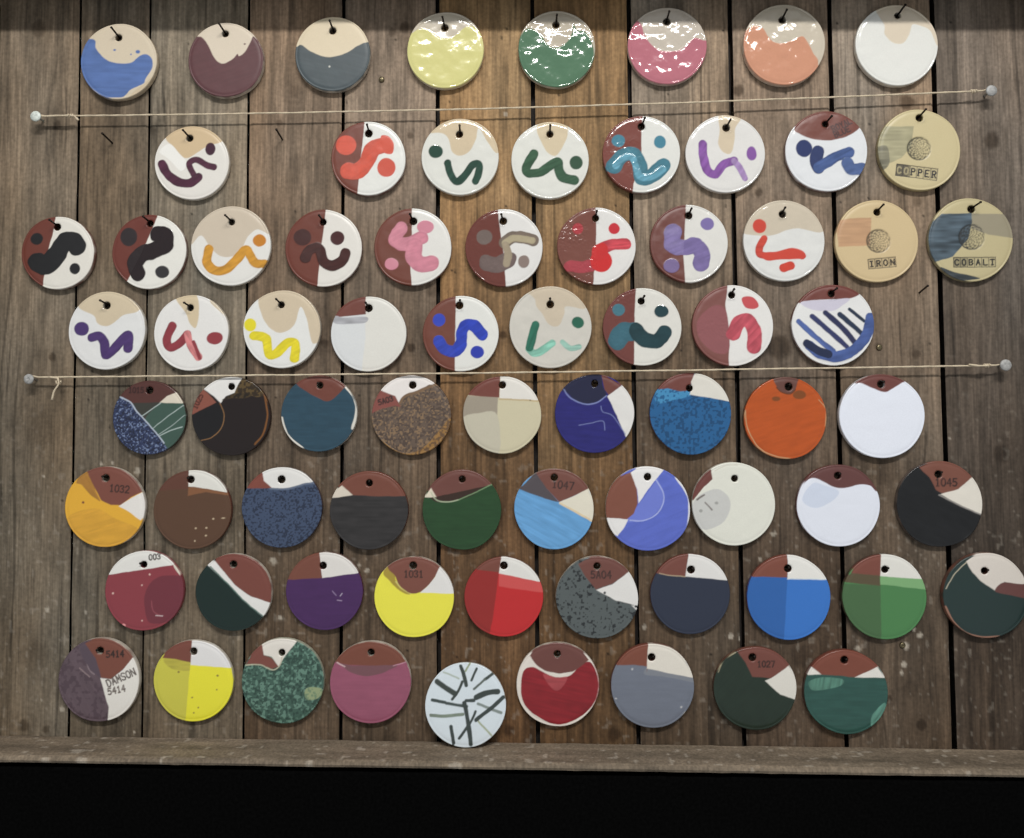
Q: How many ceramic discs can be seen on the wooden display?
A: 74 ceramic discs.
